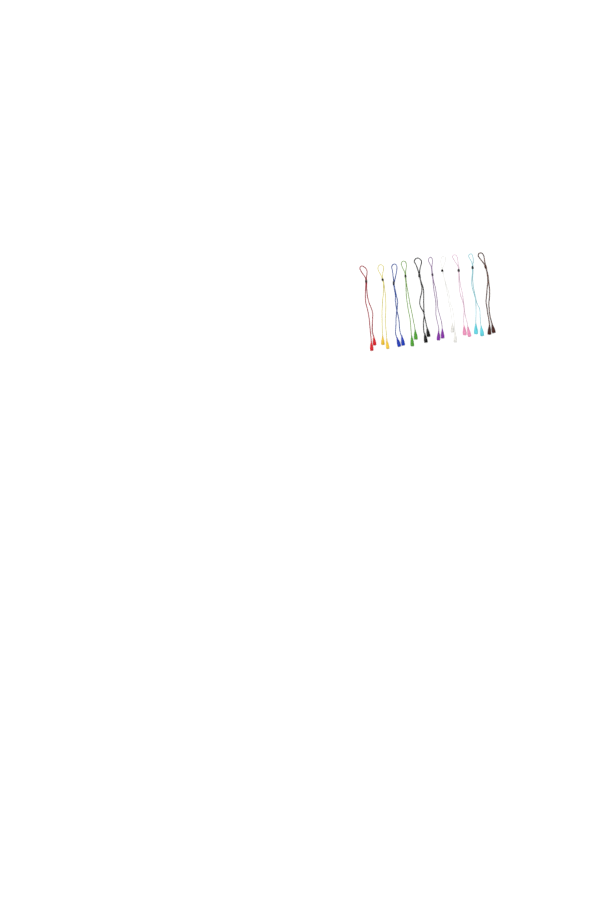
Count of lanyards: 10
